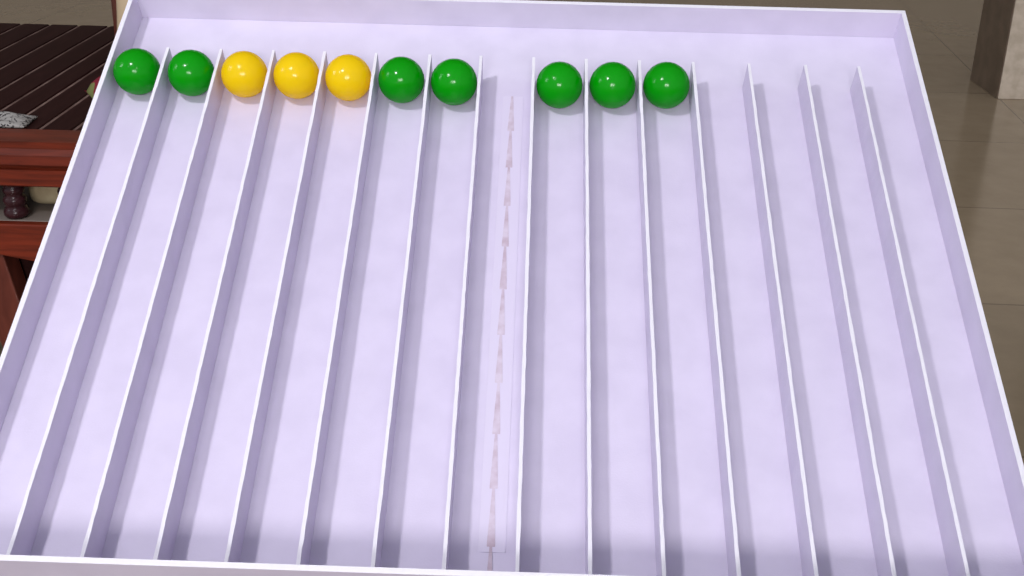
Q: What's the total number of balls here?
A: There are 10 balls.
